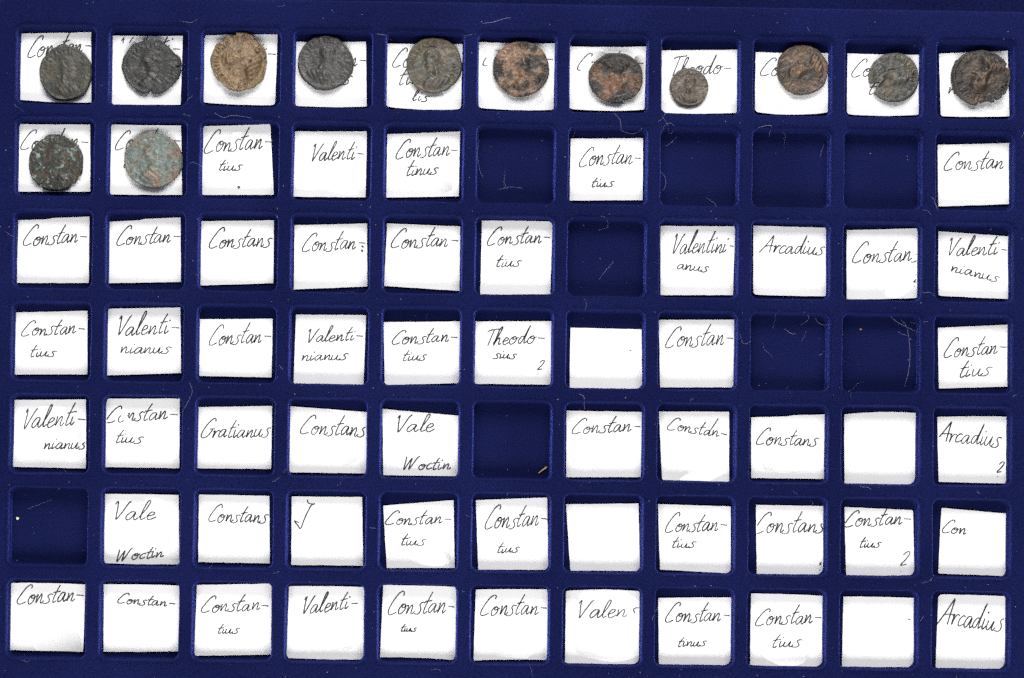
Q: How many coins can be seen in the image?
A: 13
